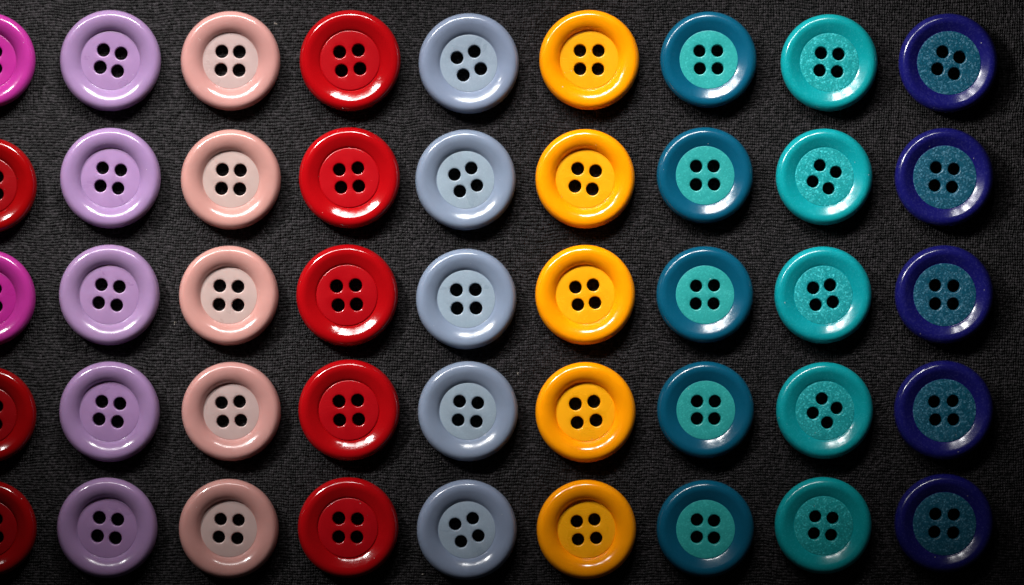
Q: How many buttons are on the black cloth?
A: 45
